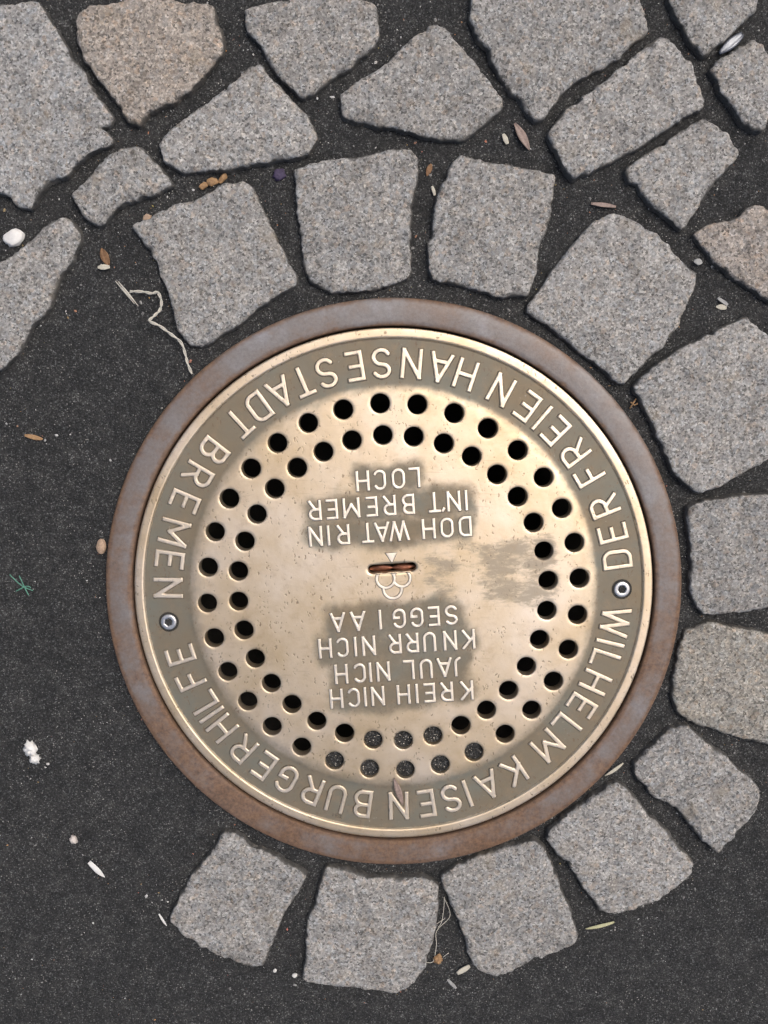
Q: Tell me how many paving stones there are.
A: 25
